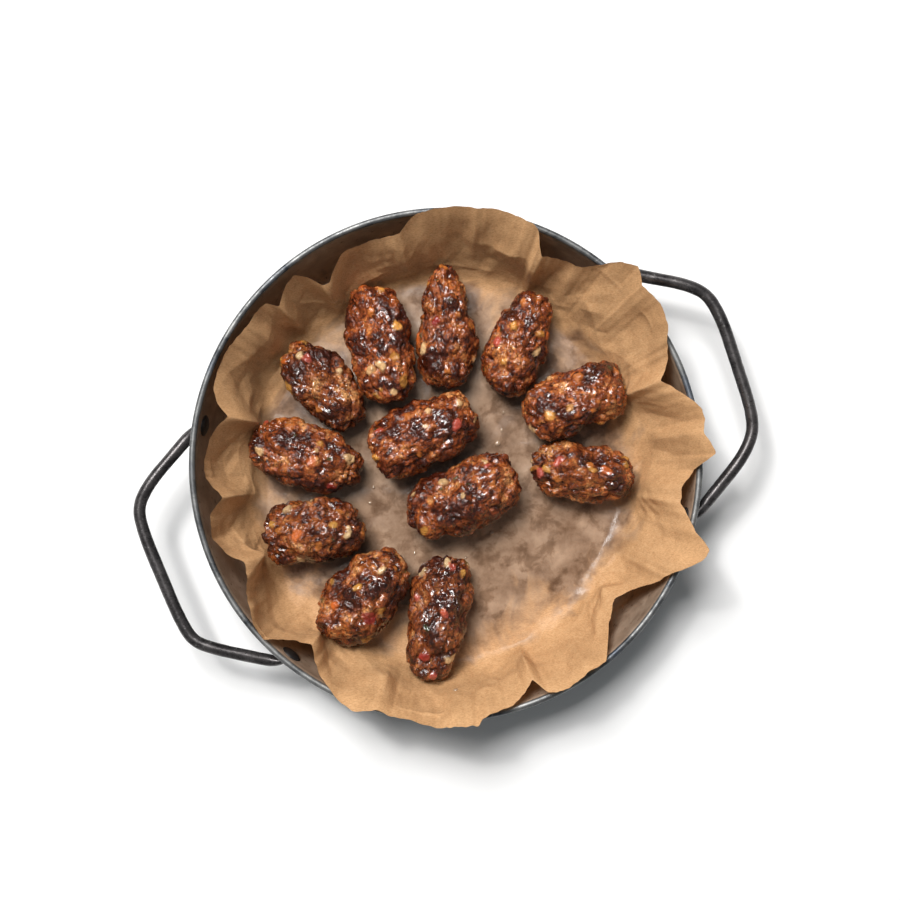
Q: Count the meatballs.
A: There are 12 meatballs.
